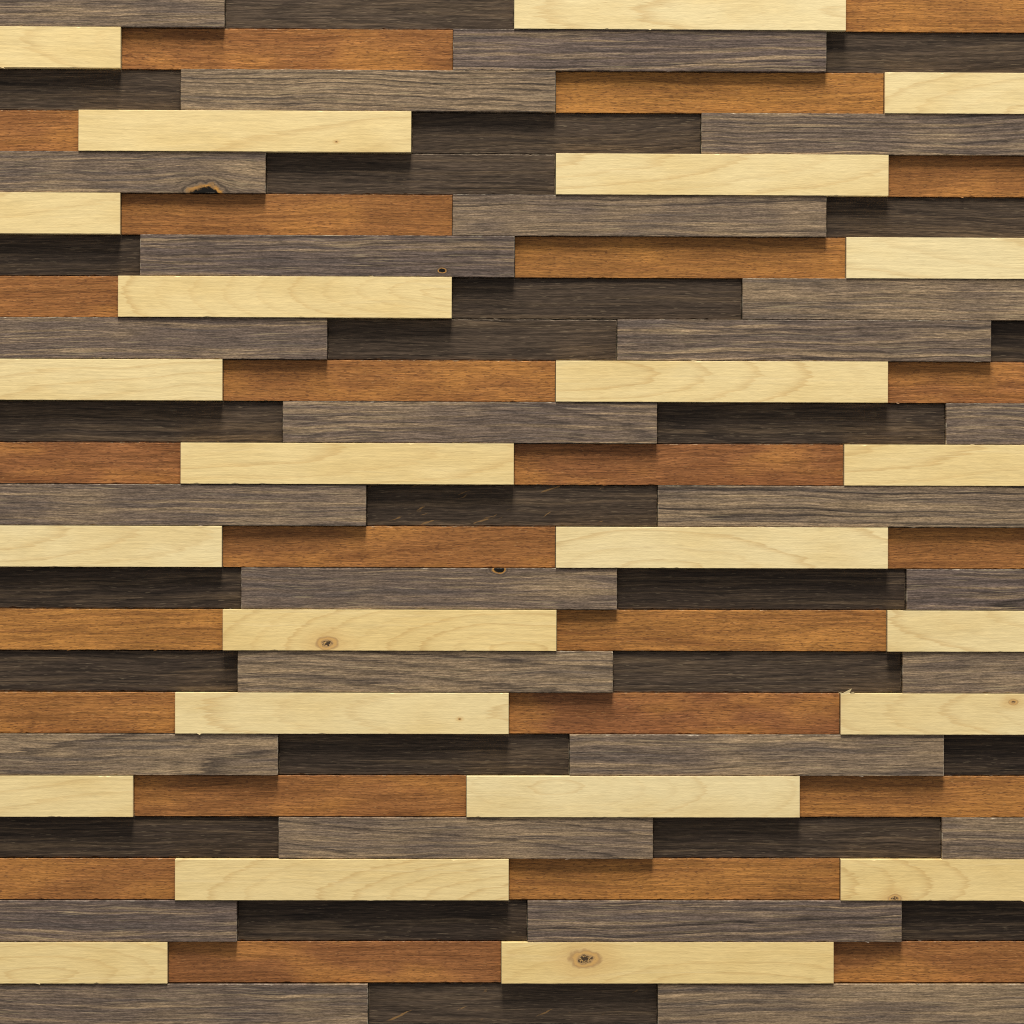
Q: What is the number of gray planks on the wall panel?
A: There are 26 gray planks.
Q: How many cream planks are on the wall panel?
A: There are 24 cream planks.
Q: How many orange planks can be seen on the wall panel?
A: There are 24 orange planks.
